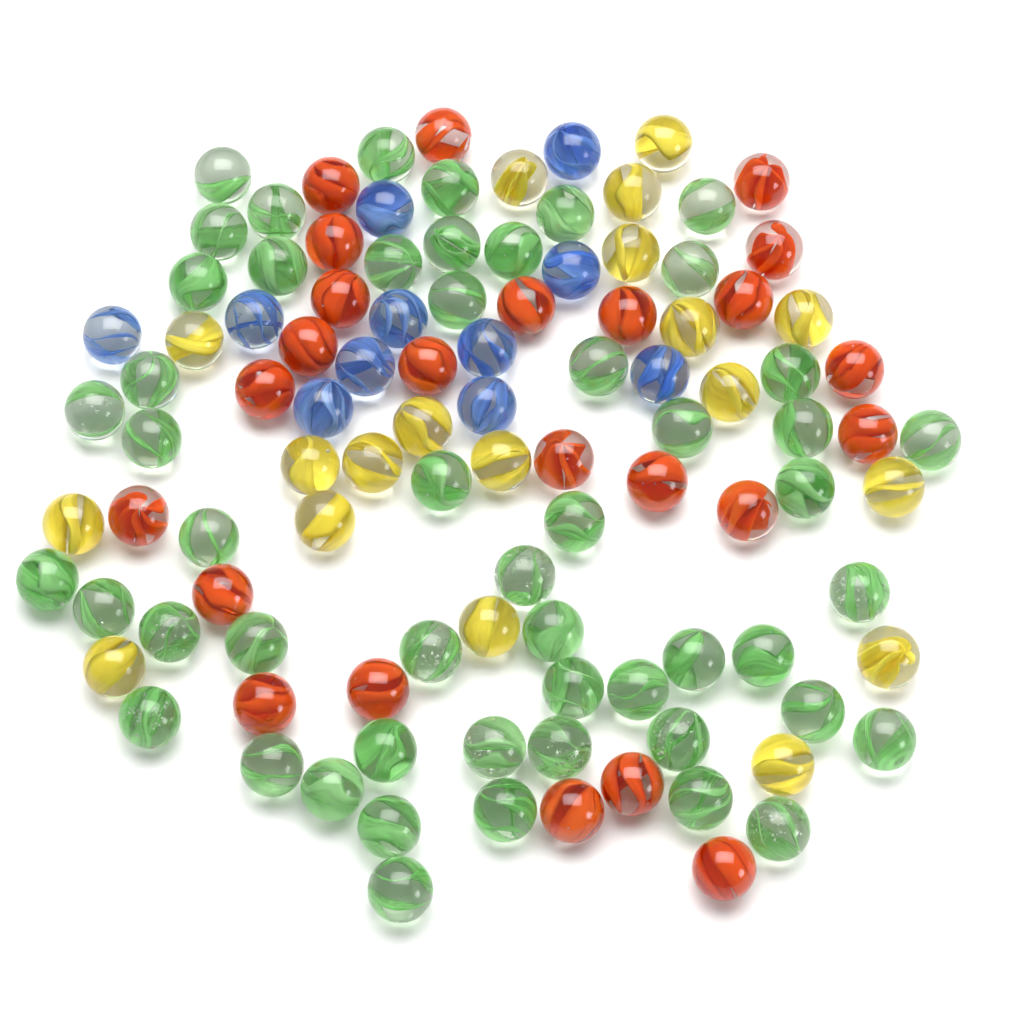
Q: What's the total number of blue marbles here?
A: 11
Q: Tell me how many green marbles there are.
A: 52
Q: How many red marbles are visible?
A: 24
